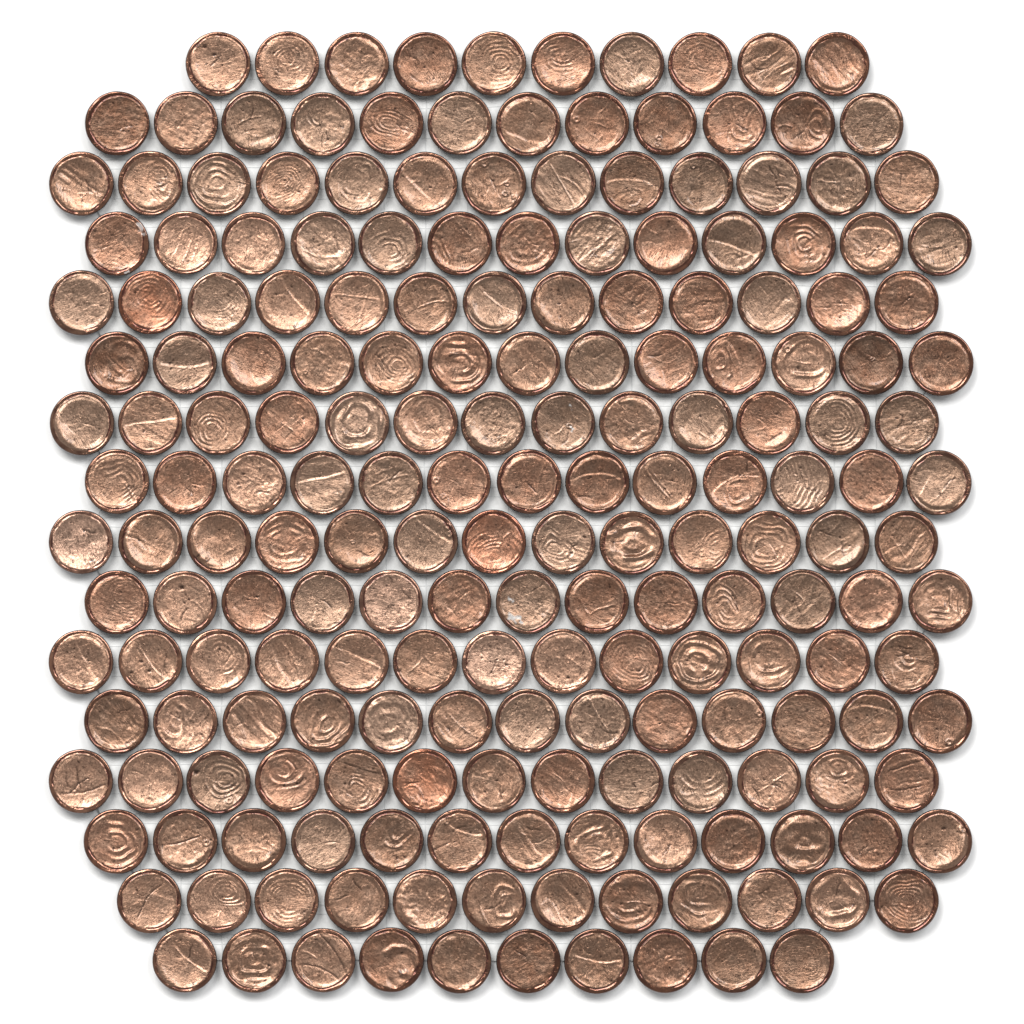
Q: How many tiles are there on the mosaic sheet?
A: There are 200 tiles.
